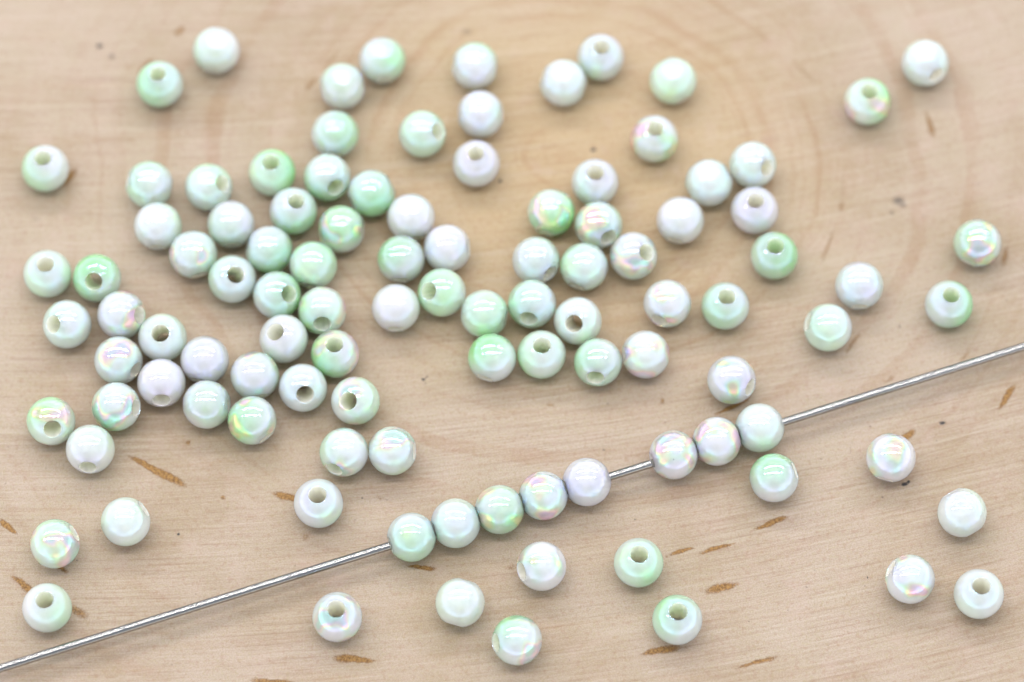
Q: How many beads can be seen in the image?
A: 104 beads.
